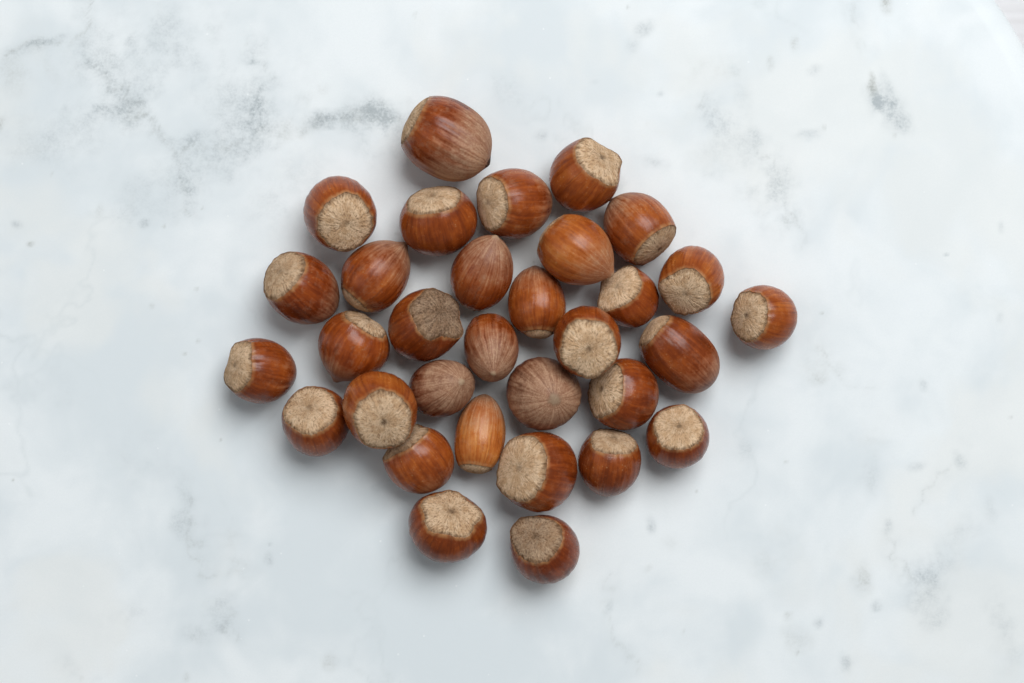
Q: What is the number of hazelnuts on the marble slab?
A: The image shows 32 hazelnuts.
